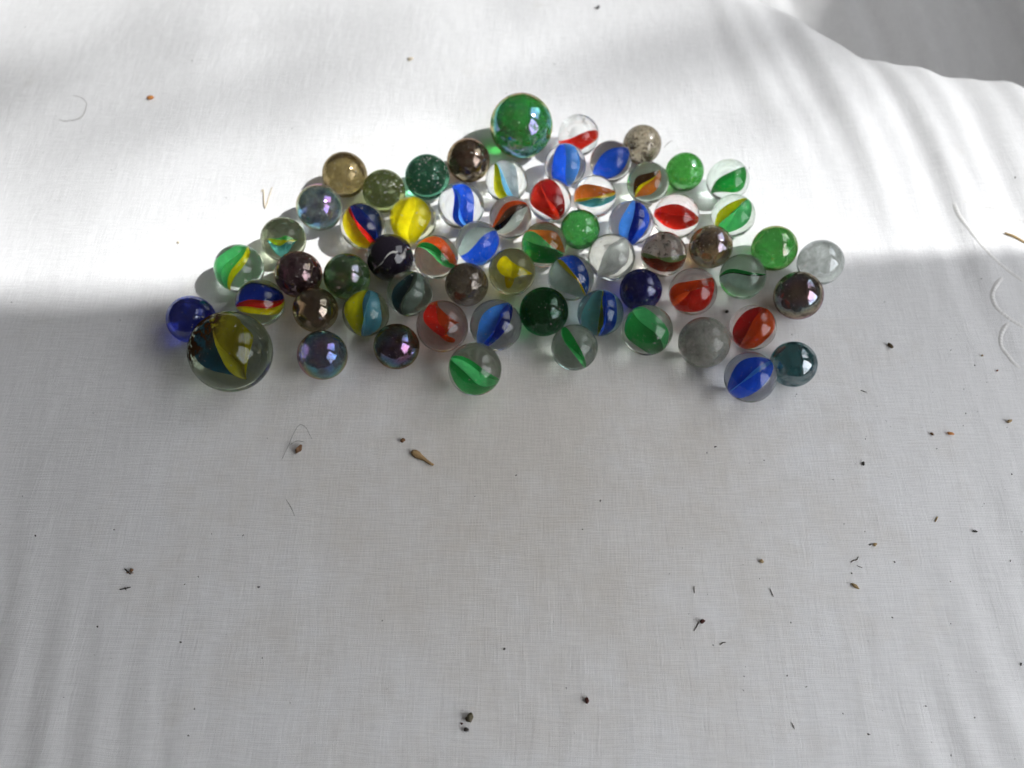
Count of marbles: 63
